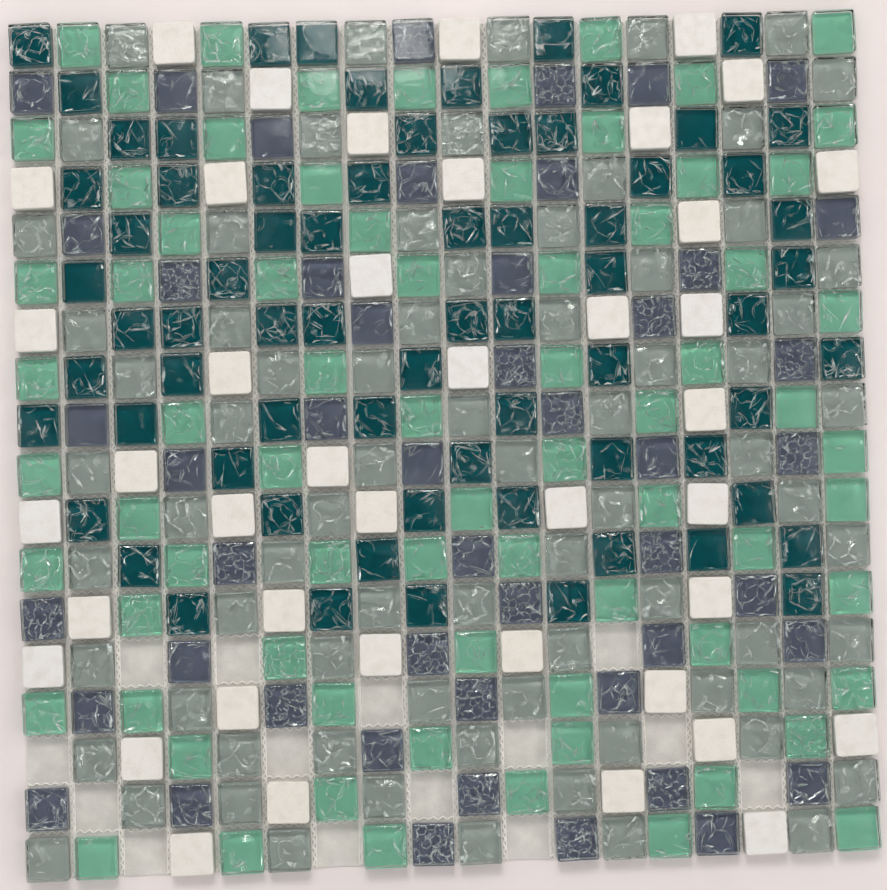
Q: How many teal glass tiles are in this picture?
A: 70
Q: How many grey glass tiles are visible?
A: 76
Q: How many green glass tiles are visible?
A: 74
